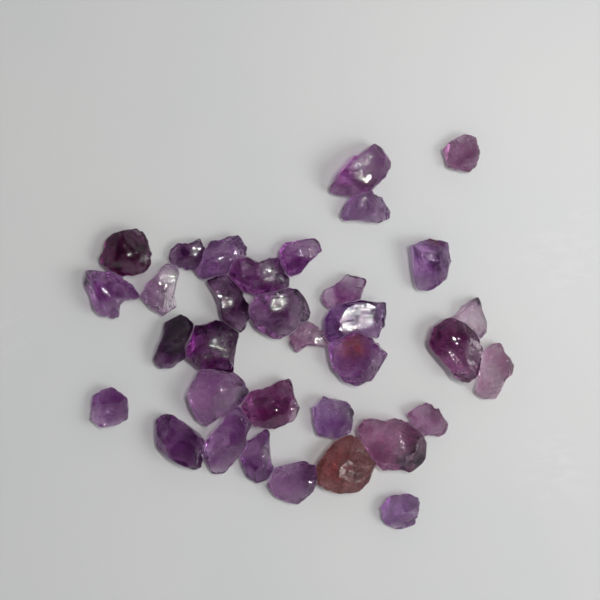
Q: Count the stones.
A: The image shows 34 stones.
